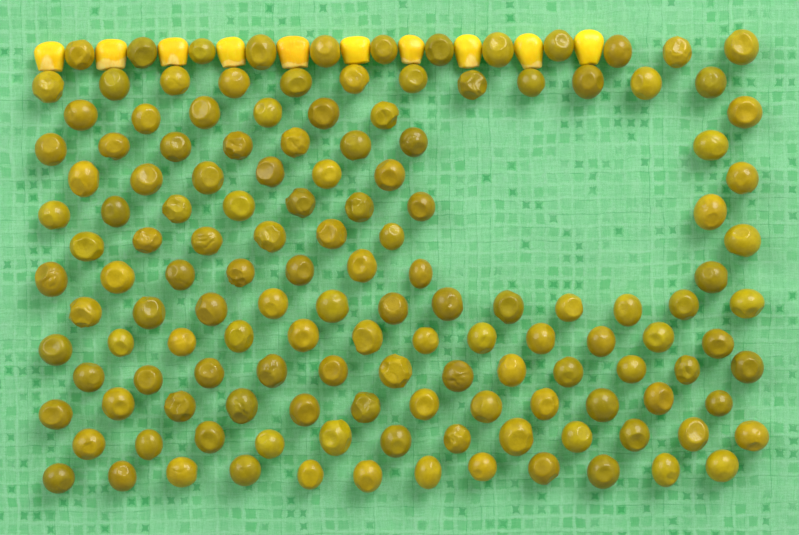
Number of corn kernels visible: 10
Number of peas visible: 141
